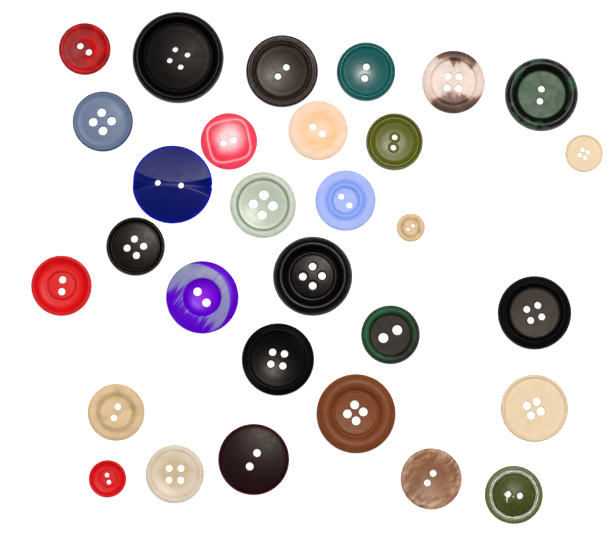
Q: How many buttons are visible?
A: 30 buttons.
